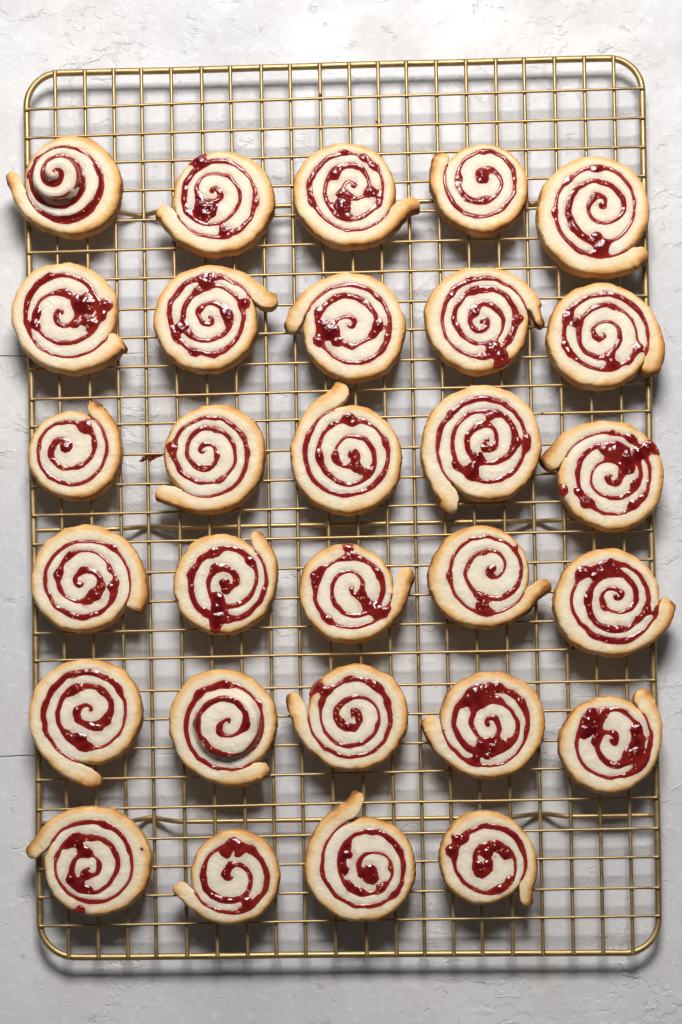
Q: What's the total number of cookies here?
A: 29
